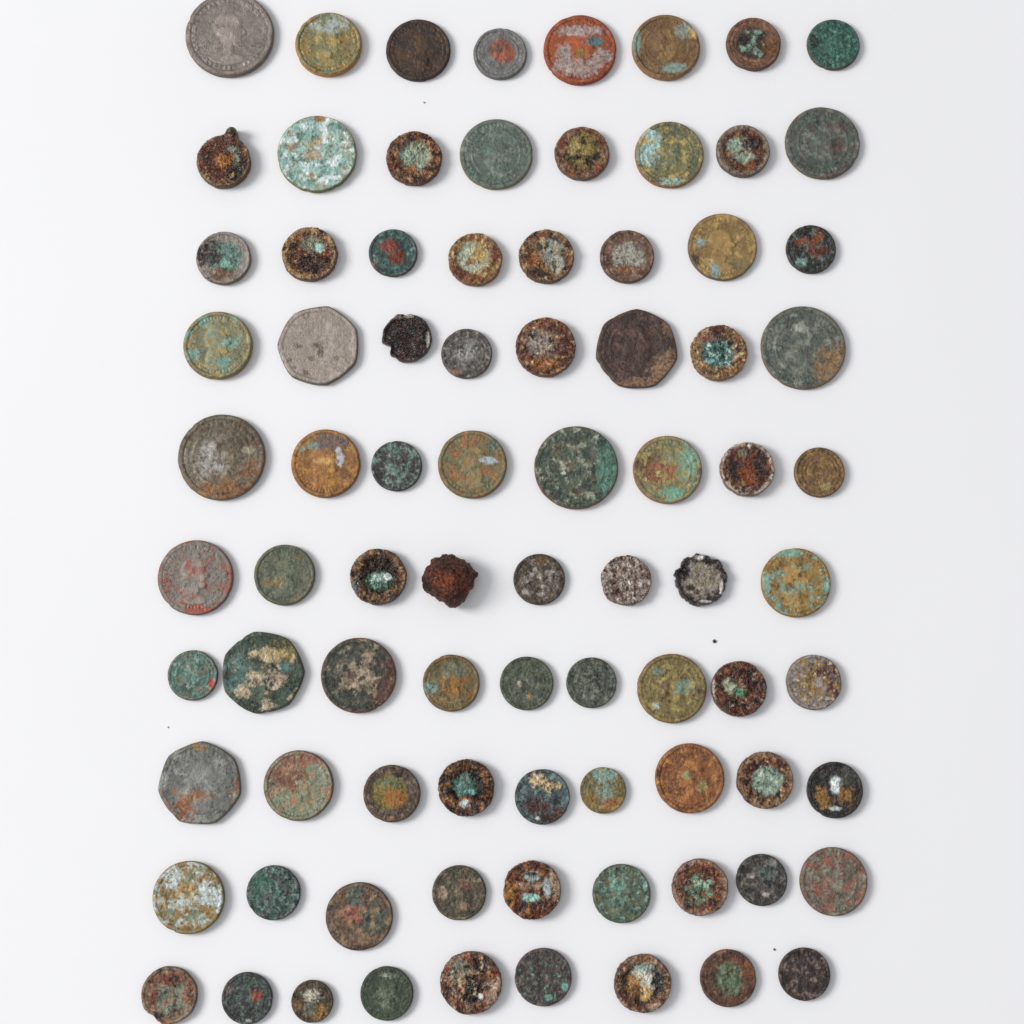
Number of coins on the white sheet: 83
